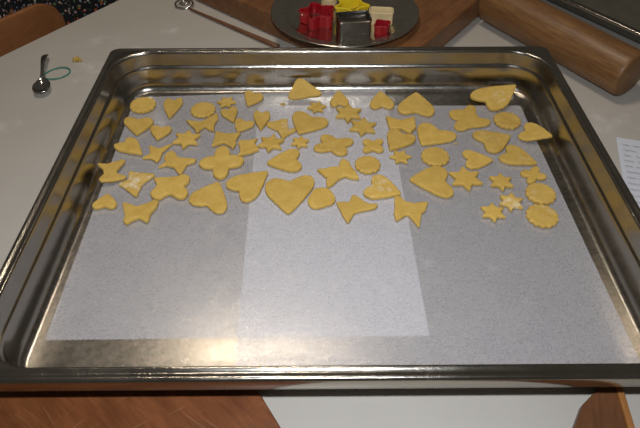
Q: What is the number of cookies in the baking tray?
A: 66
